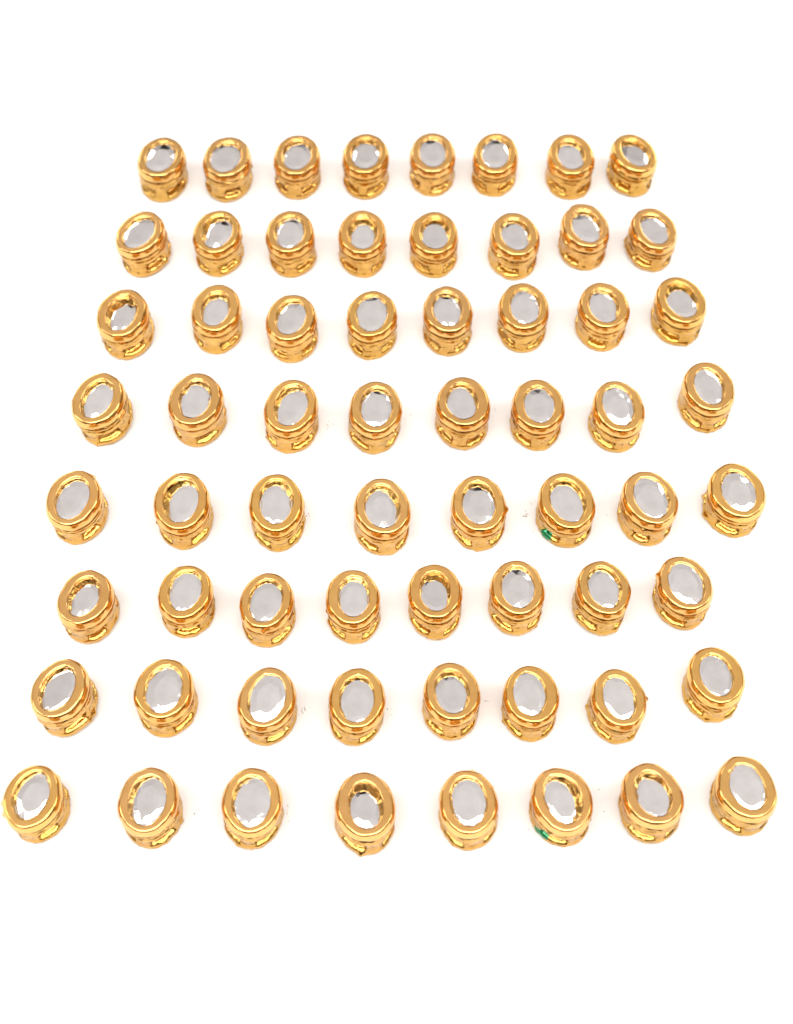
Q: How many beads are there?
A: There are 64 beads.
